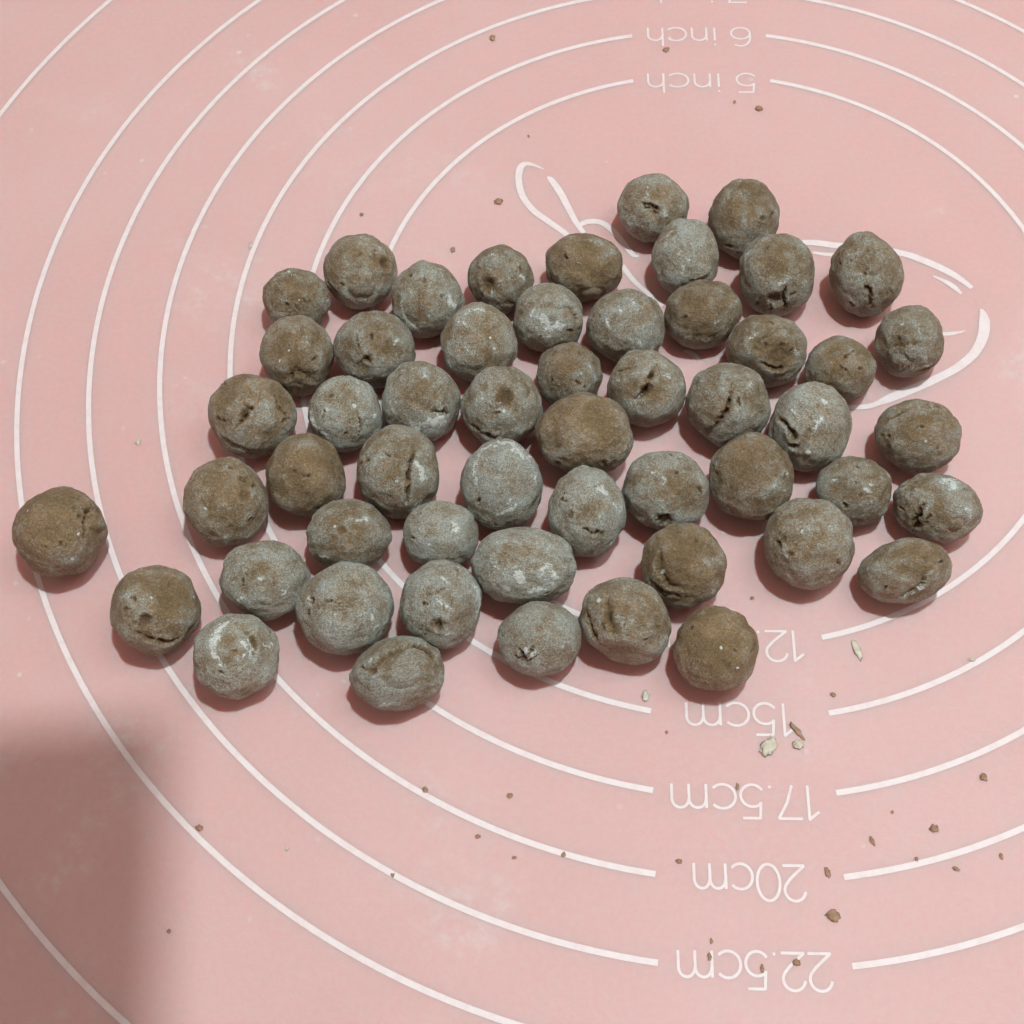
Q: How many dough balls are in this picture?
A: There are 54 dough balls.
